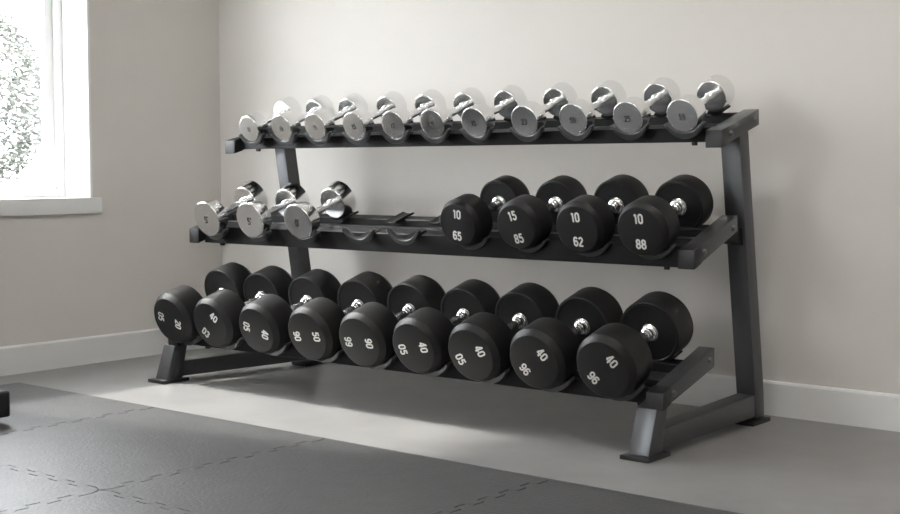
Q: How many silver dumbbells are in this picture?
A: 14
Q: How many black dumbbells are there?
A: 13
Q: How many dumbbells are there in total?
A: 27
